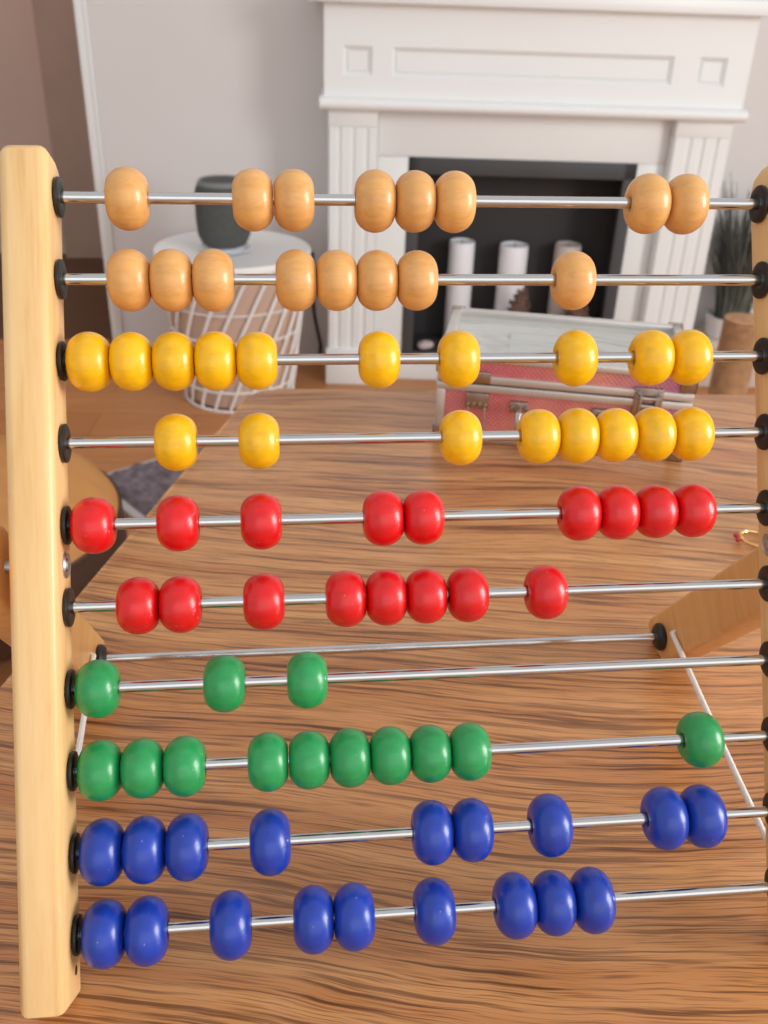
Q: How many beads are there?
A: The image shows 82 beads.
